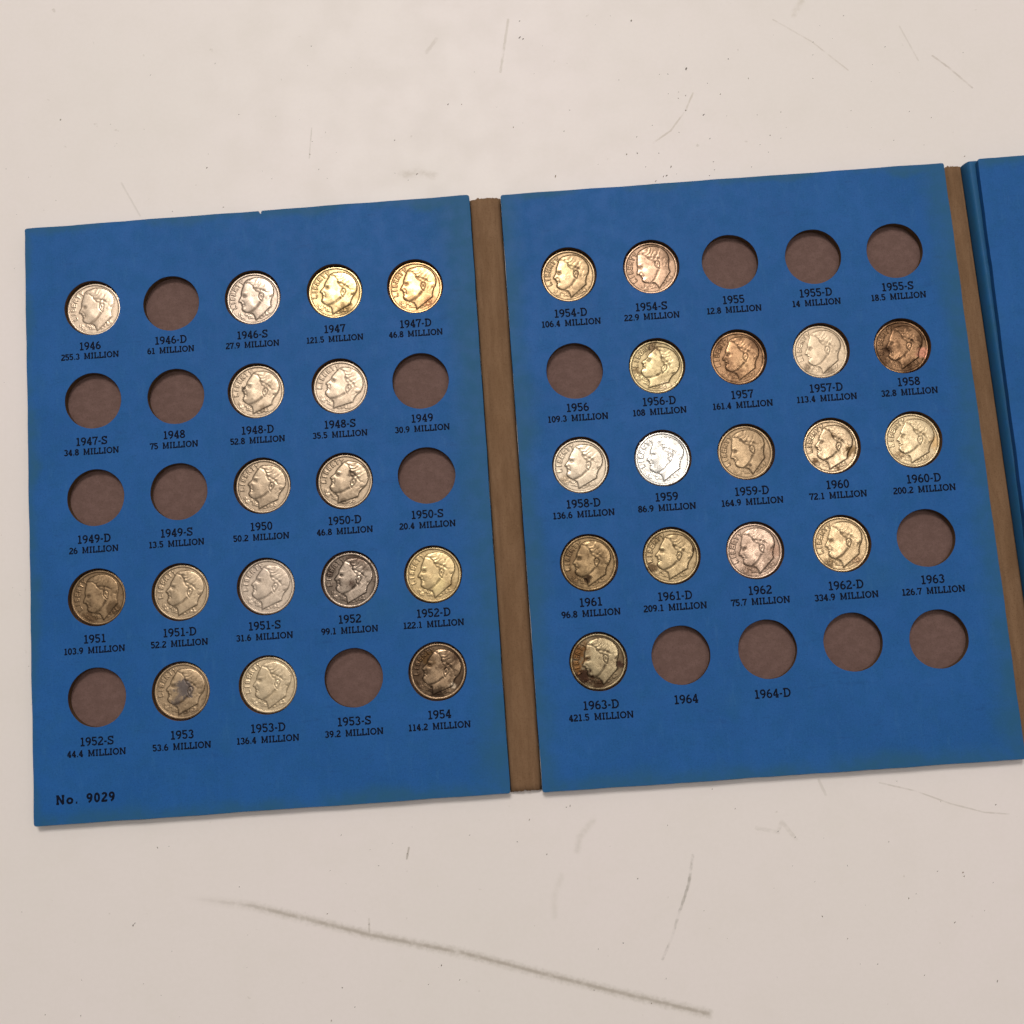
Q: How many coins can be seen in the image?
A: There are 32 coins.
